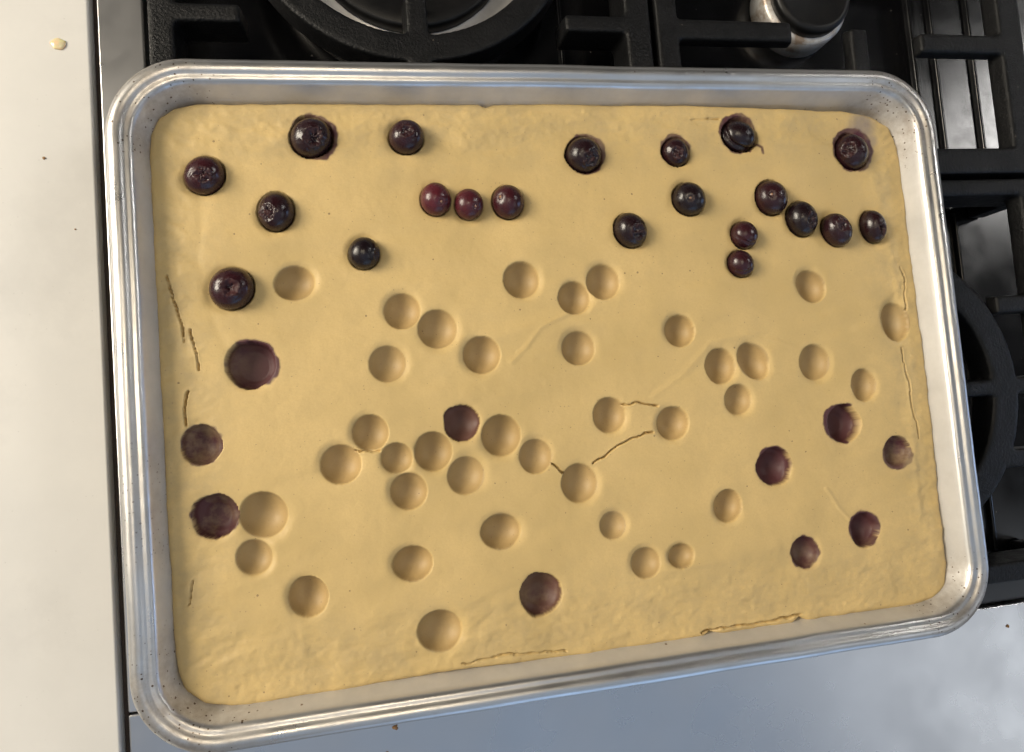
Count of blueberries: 21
